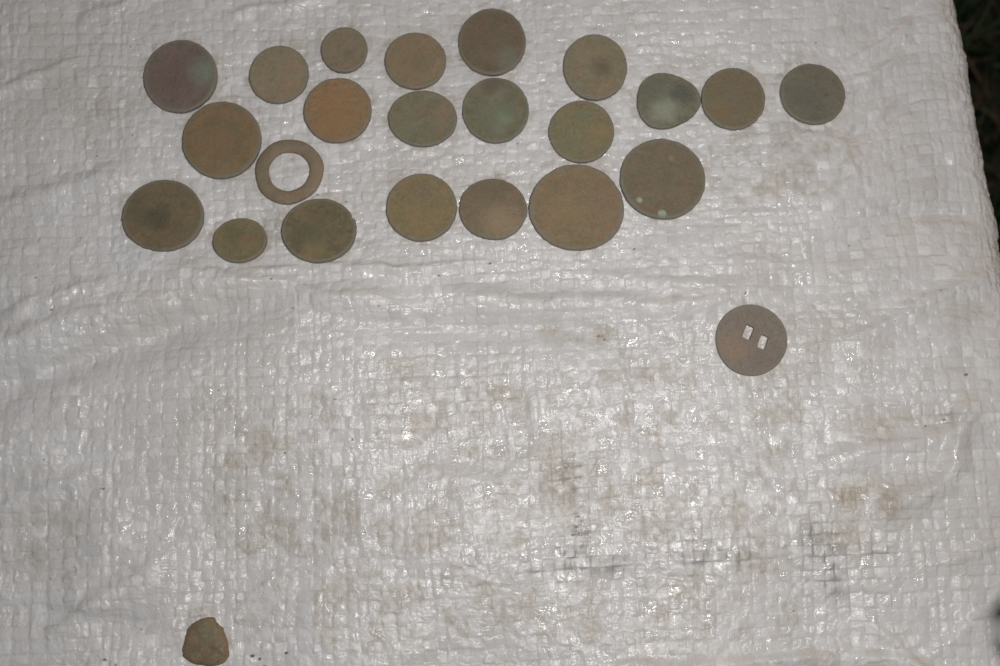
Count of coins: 21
